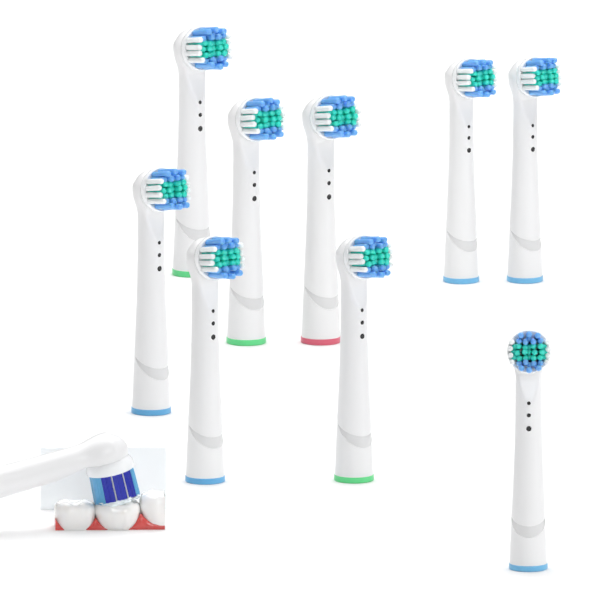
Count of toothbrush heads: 10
